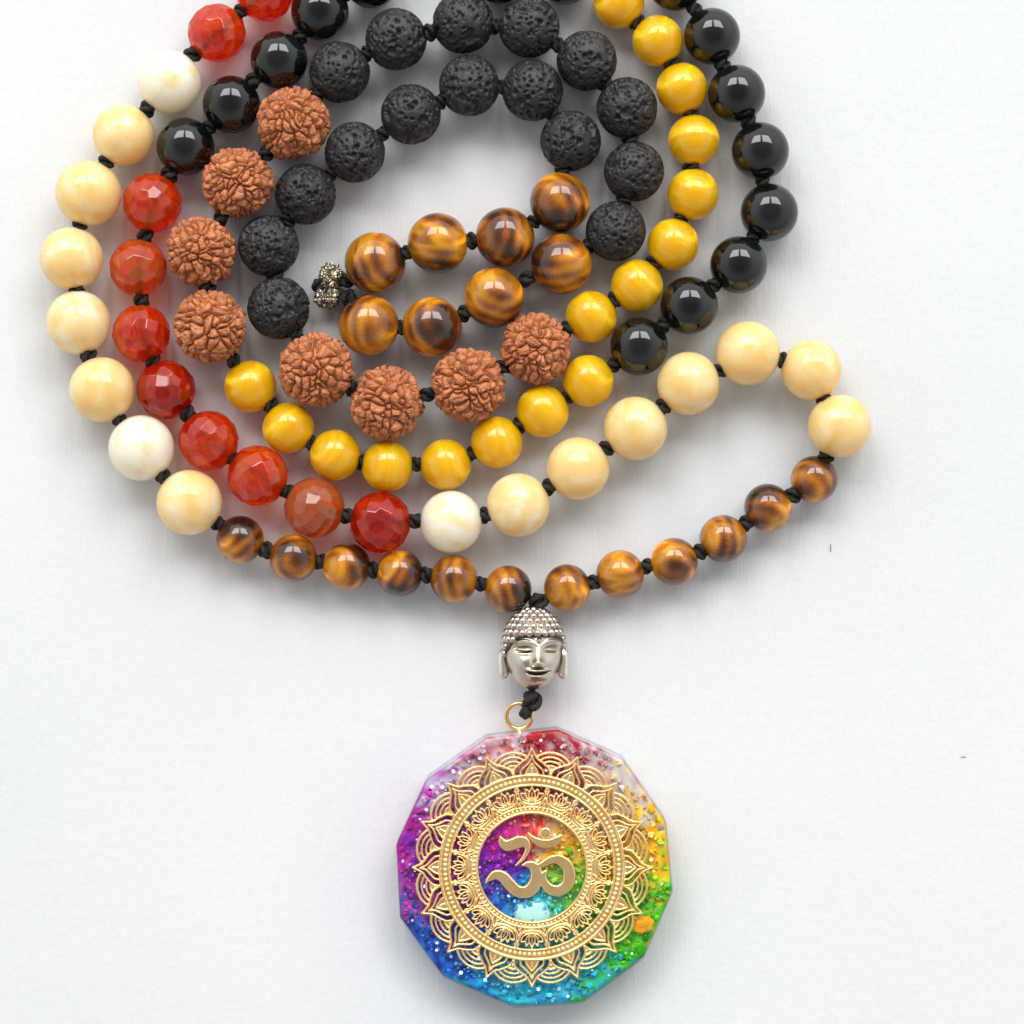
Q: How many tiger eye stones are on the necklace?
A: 20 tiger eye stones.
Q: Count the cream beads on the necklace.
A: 16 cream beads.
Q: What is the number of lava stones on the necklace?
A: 16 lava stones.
